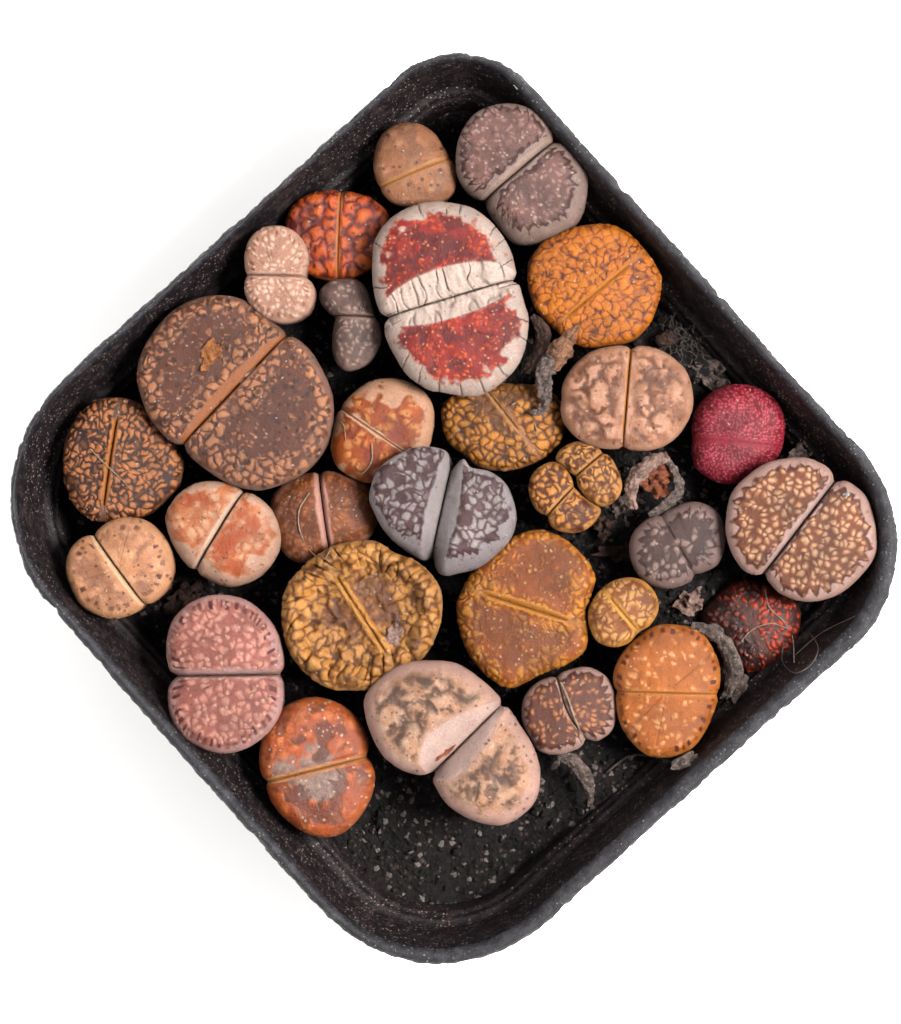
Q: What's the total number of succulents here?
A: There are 30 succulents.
